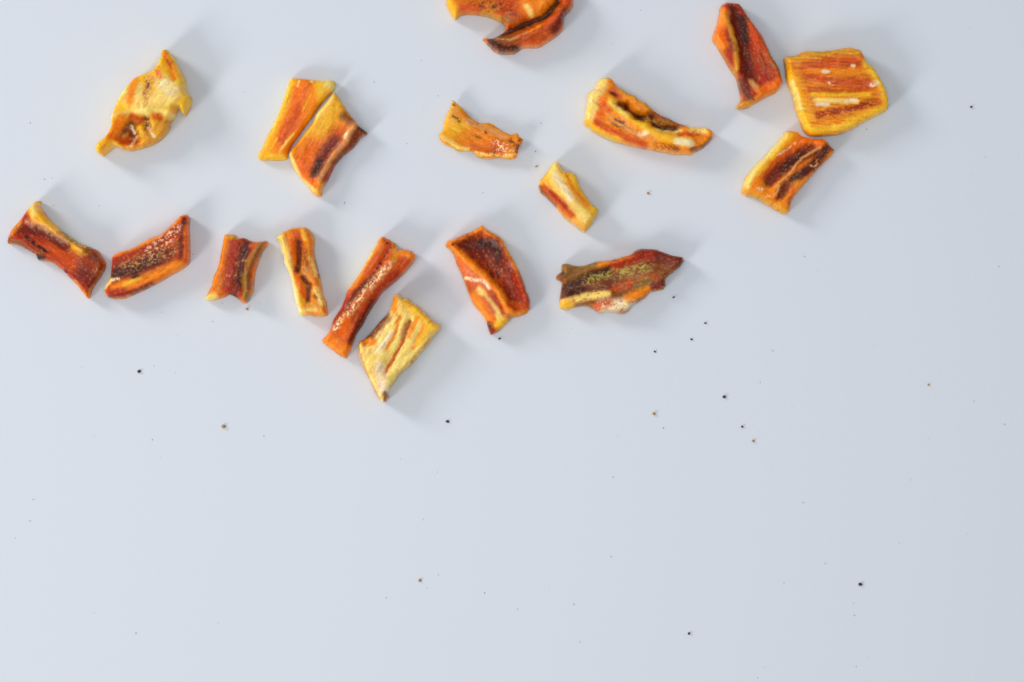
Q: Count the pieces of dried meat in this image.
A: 18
